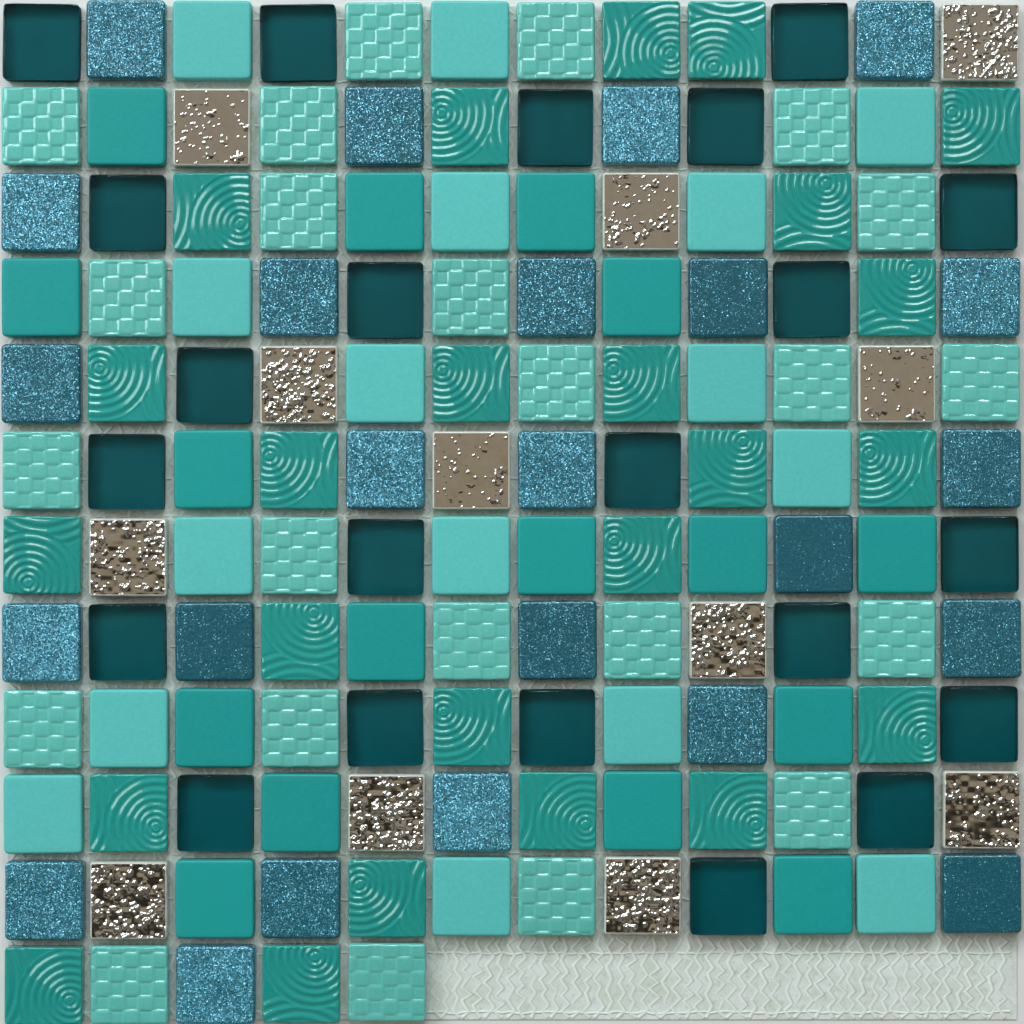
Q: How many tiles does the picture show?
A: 137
